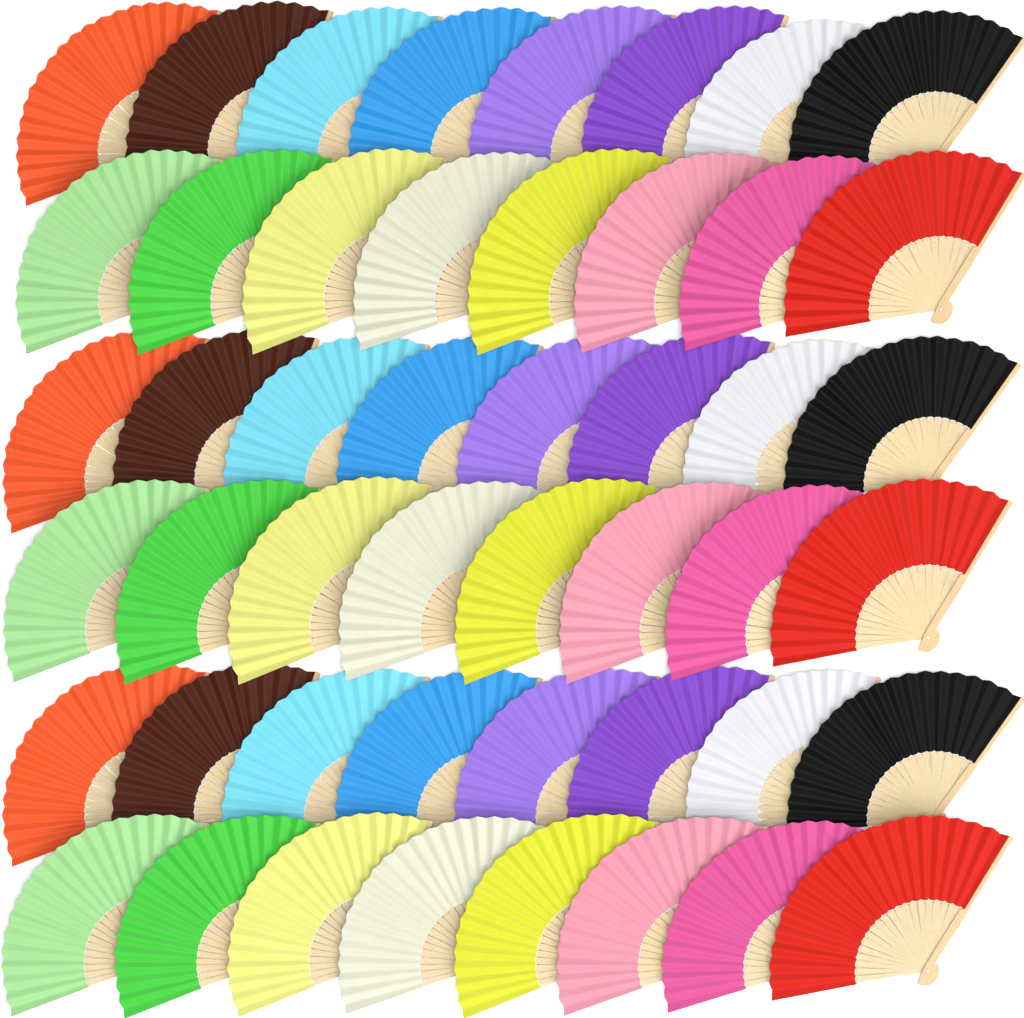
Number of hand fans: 48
